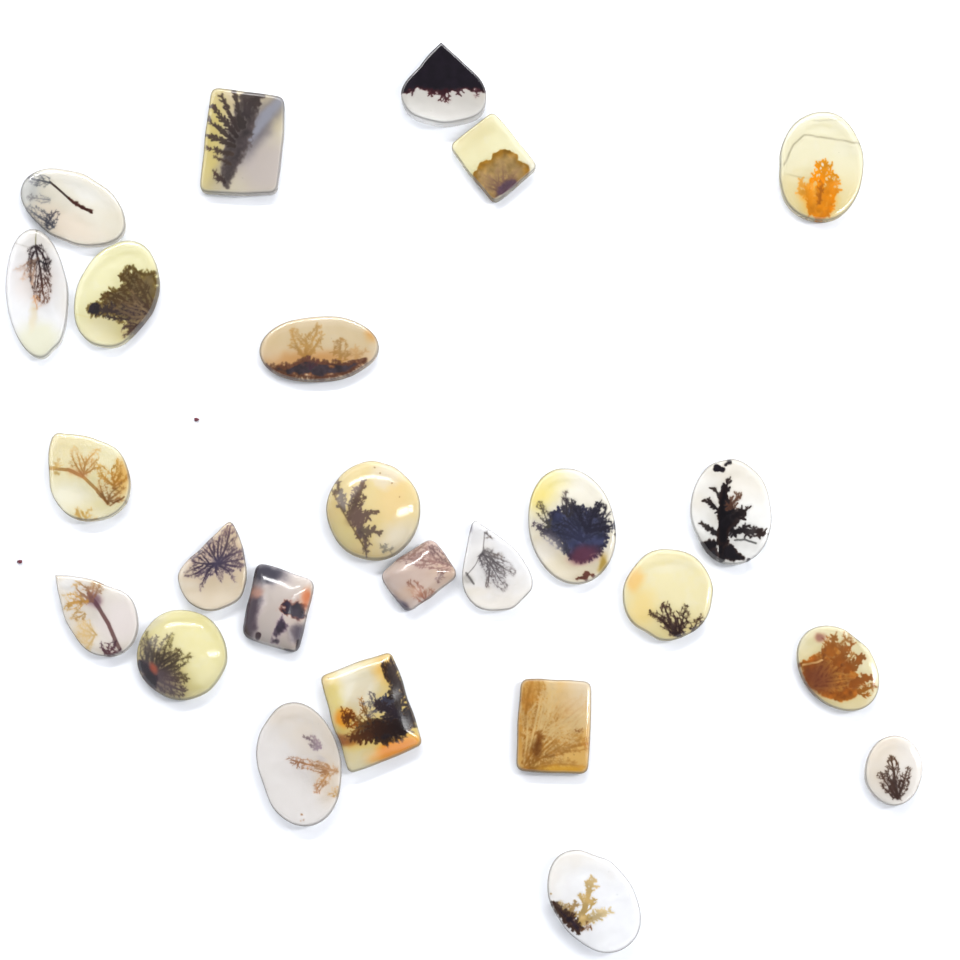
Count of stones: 25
